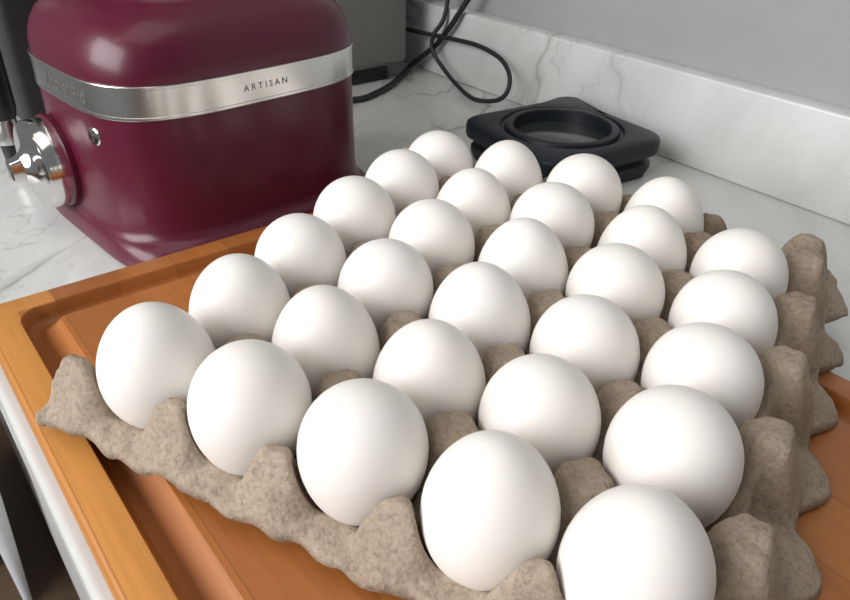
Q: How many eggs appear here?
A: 29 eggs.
